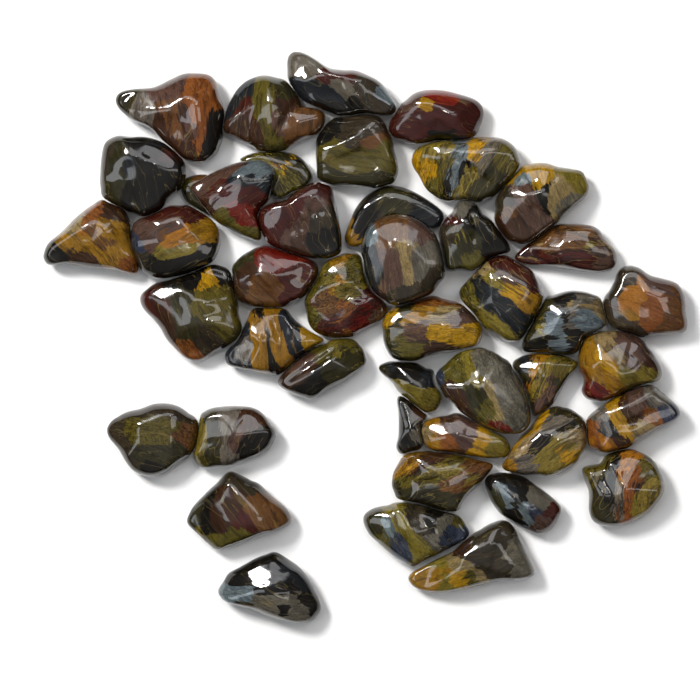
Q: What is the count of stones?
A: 44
